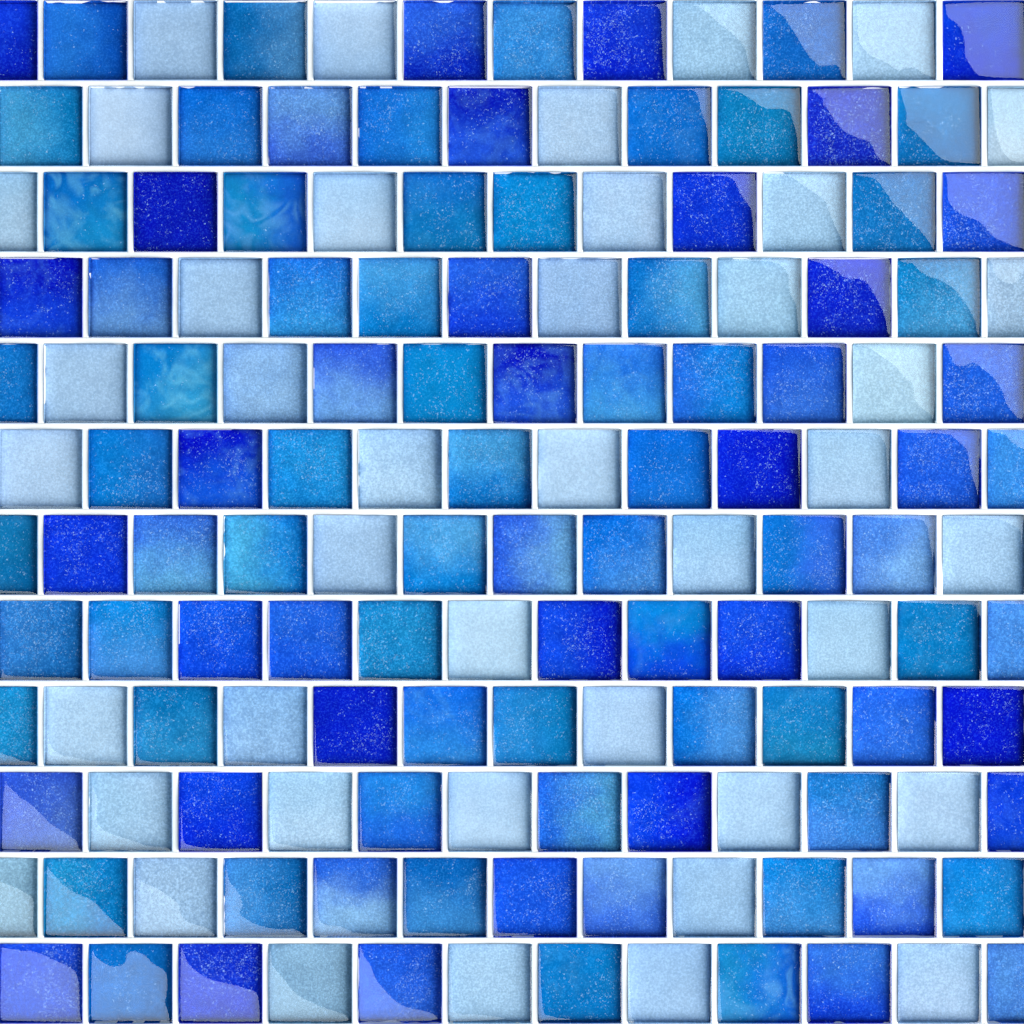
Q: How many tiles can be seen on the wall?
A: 144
